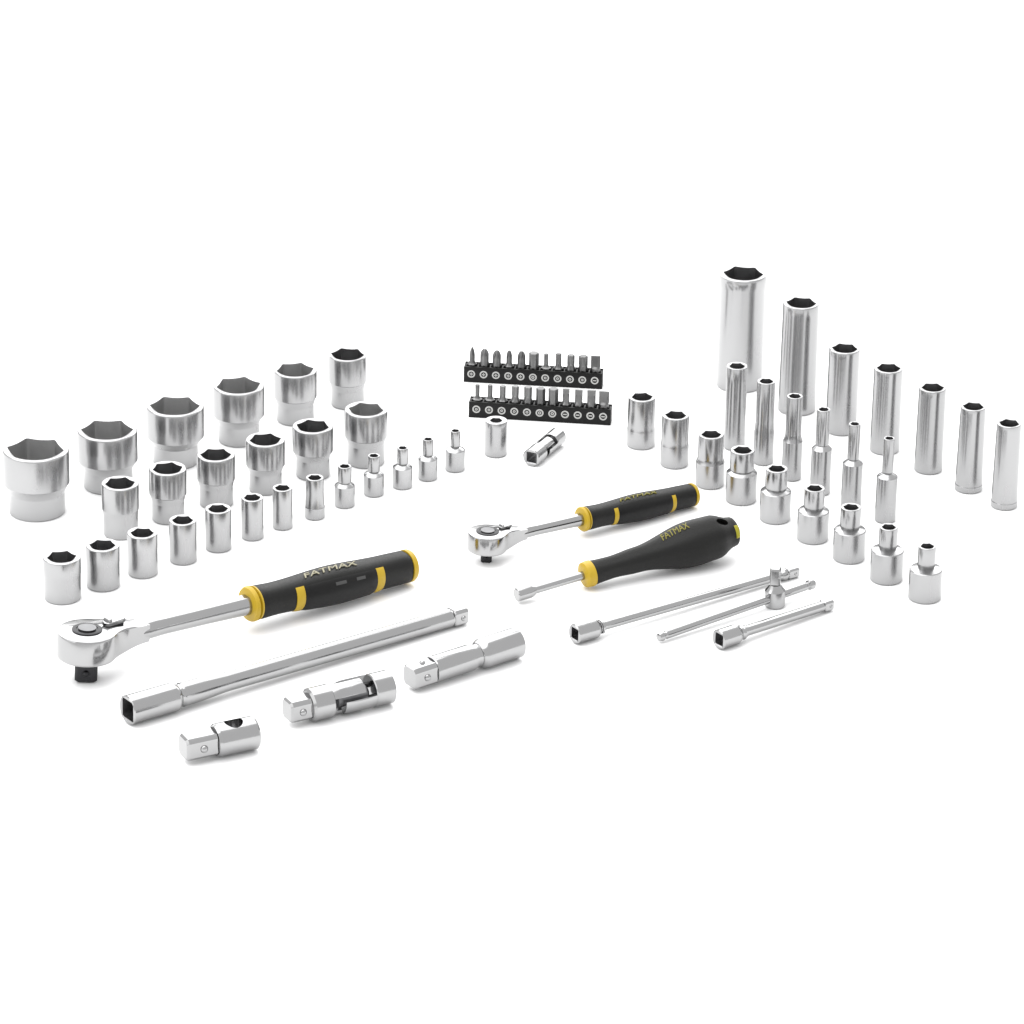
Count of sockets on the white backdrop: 48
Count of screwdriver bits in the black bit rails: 22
